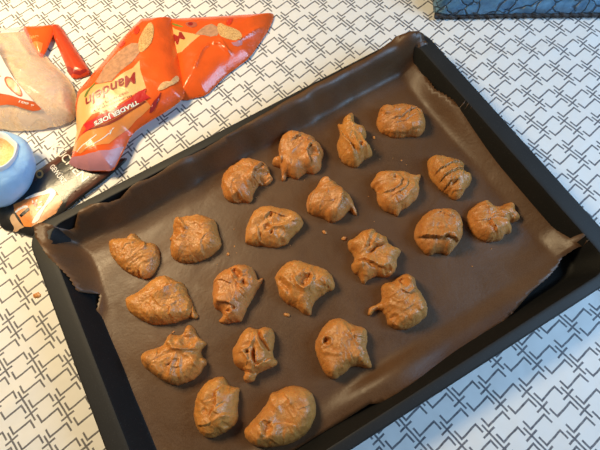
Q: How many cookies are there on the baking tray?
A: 22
